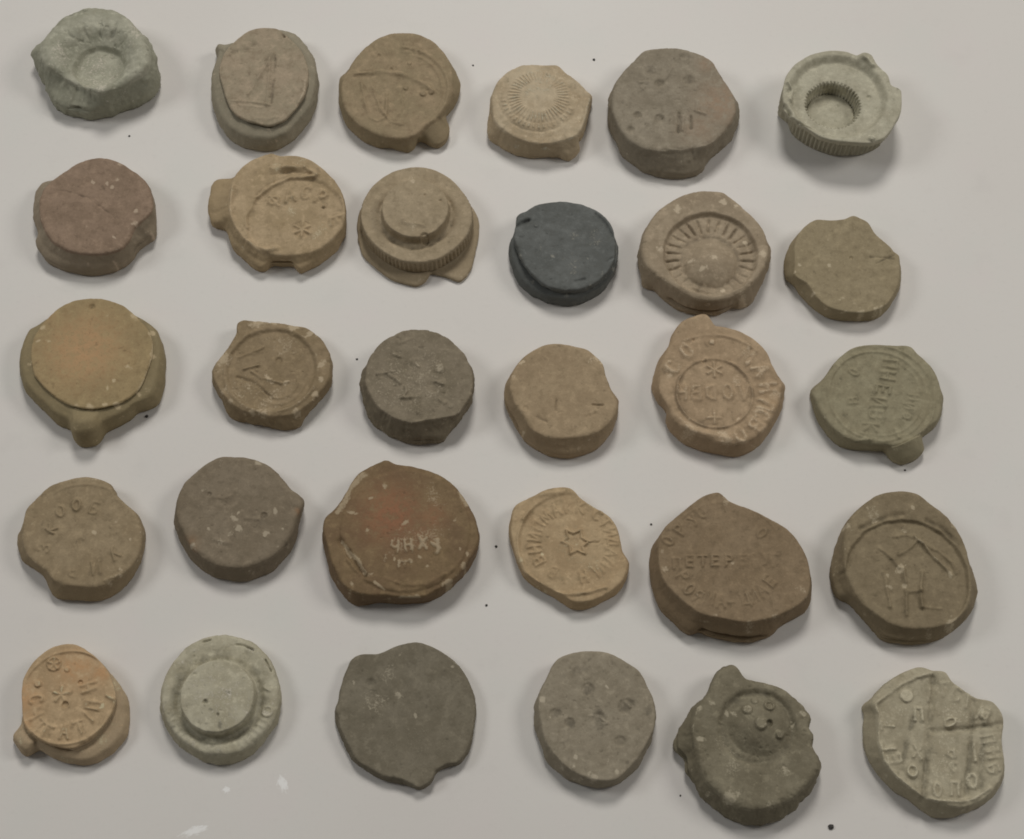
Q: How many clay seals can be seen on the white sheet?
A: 30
